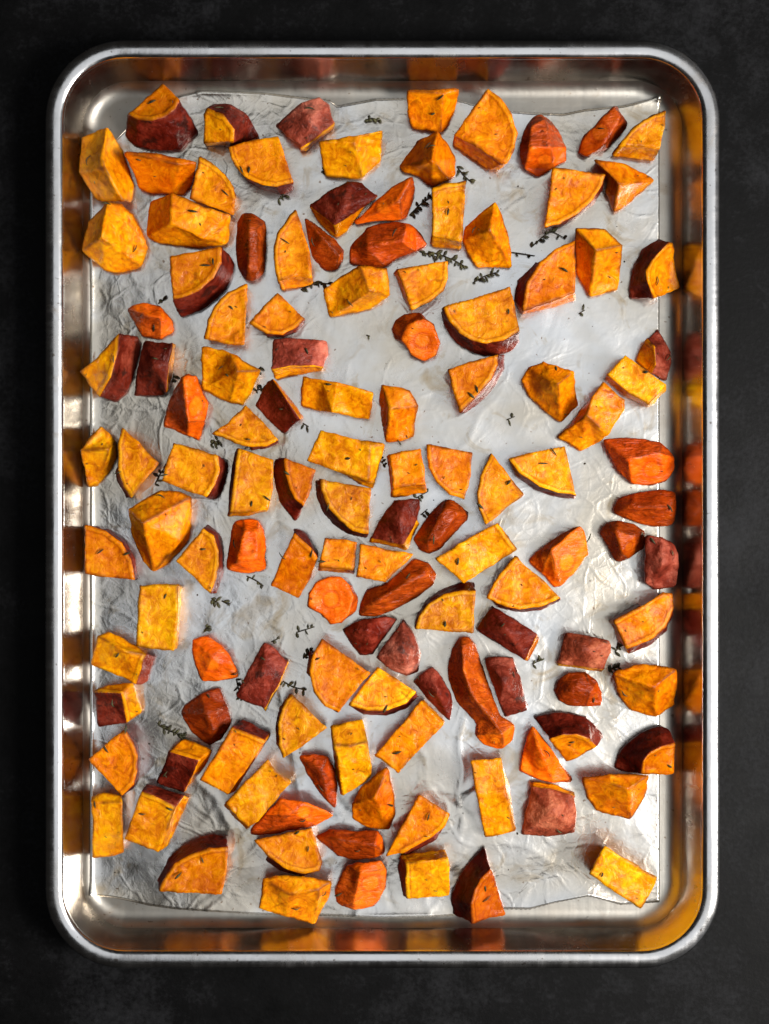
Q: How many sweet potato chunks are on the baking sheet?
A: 100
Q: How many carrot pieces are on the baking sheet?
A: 26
